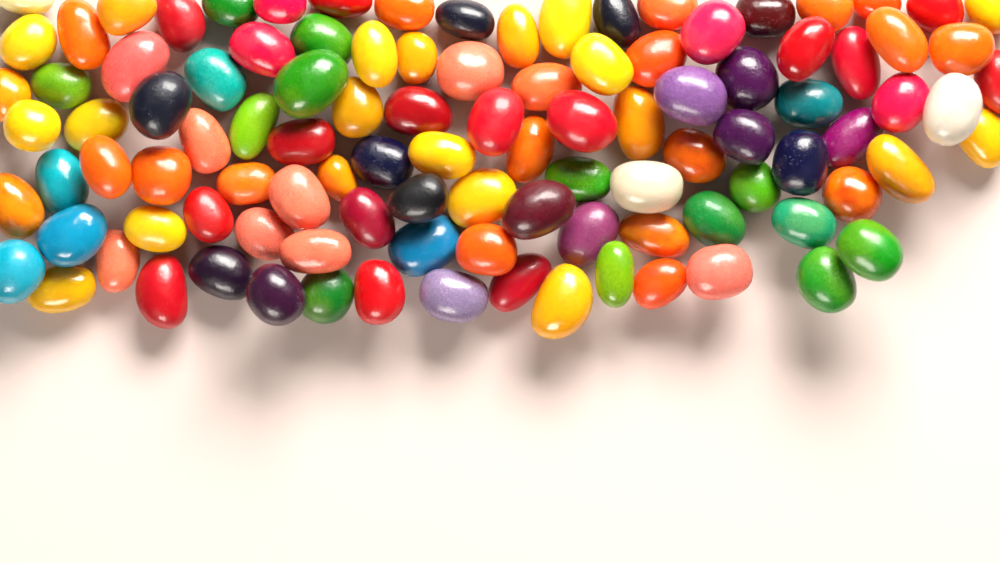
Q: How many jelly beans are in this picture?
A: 105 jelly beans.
